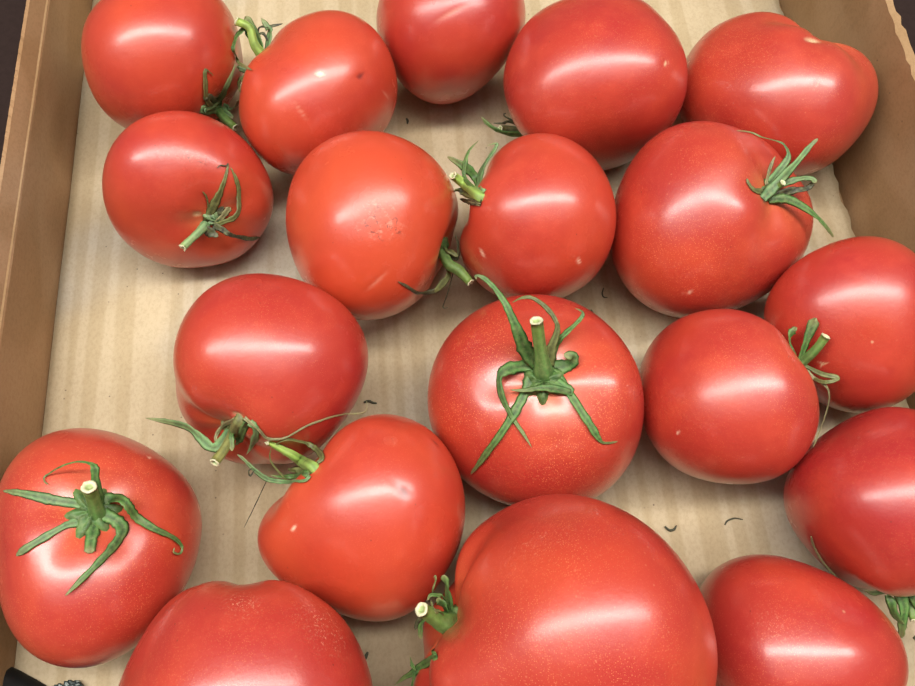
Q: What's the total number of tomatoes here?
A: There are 19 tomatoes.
